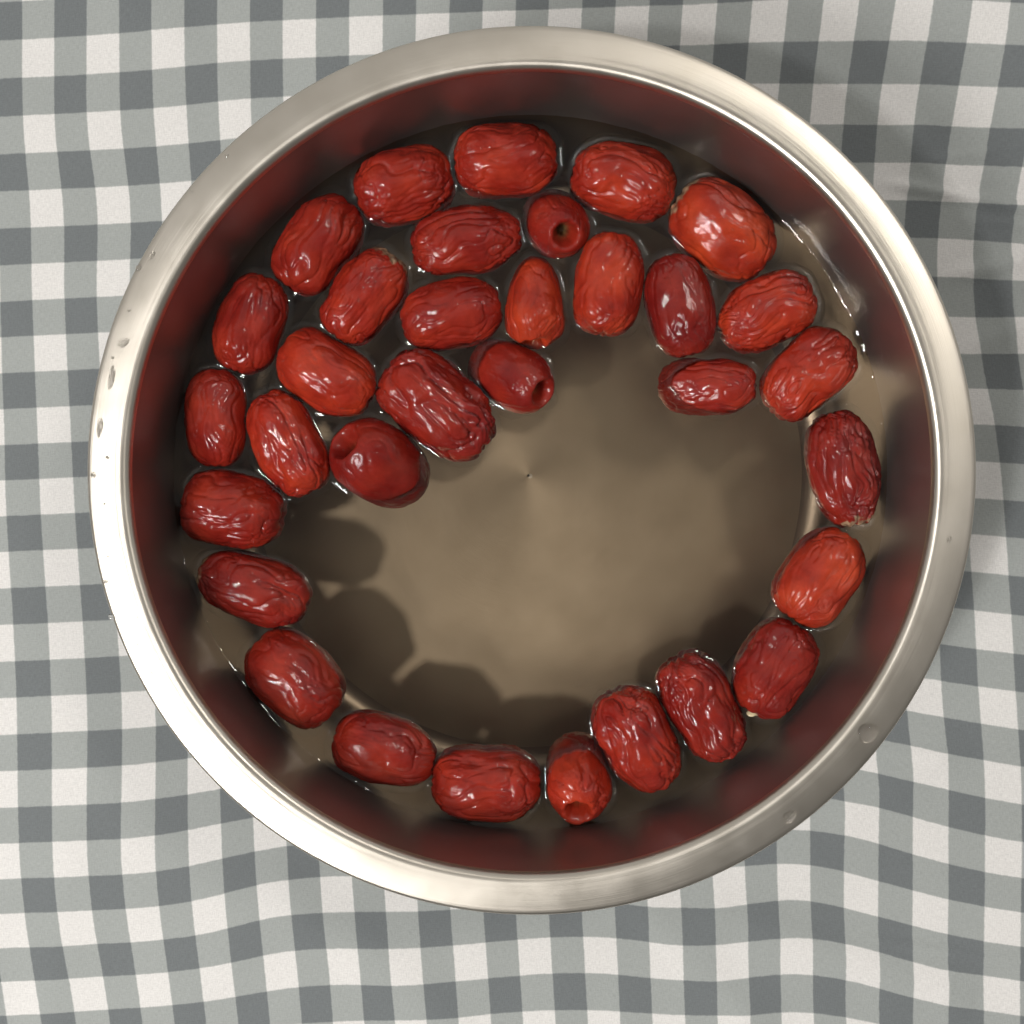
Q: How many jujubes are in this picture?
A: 33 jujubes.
